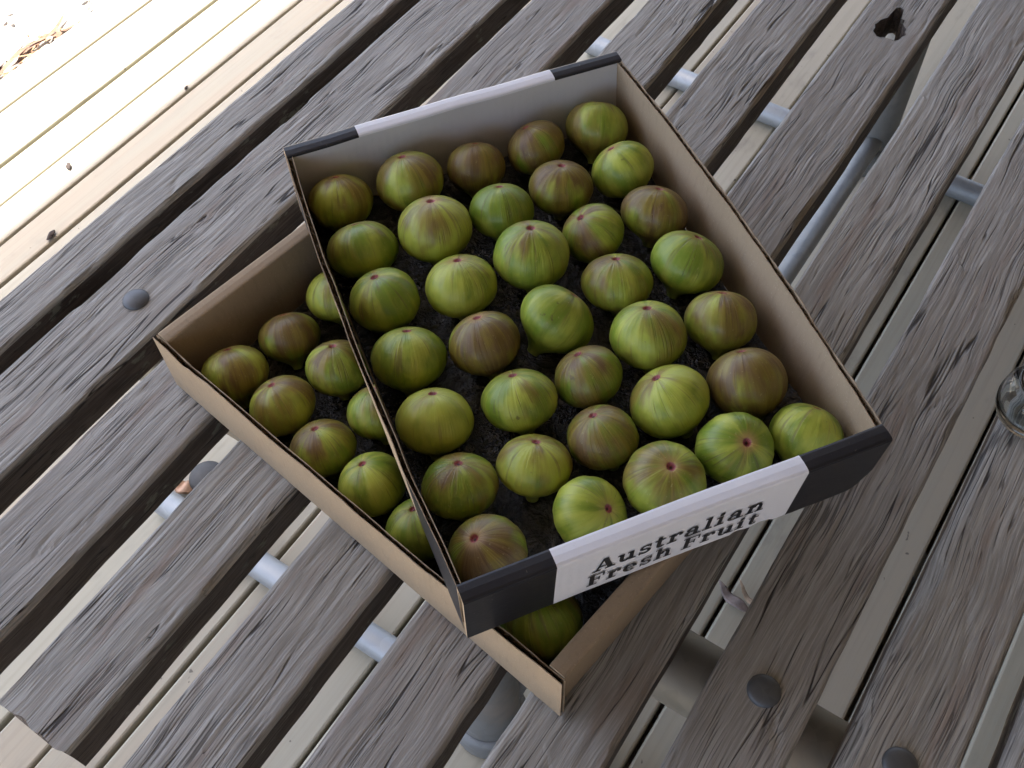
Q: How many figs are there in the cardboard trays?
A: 45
